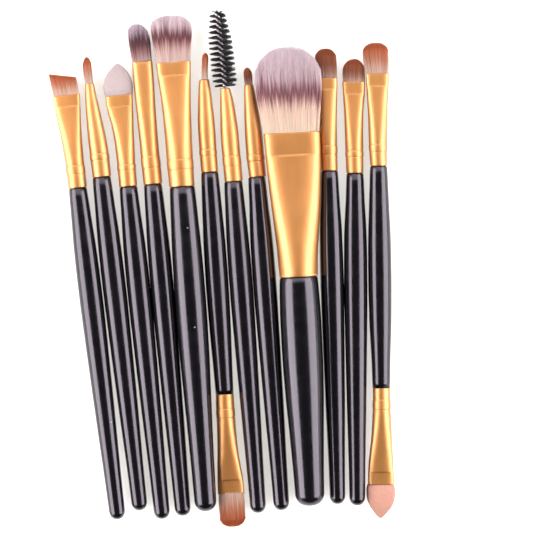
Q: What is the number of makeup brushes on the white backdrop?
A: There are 12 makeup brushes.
